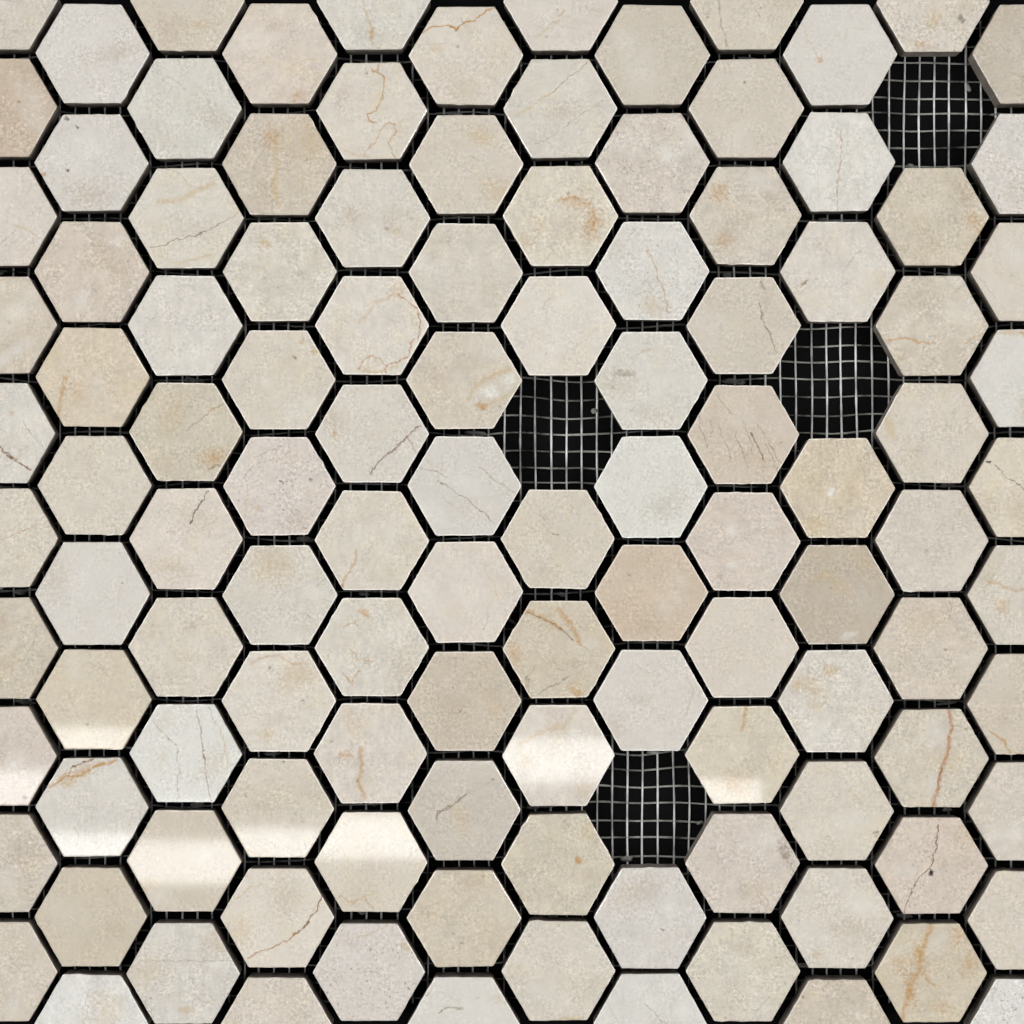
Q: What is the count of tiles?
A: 116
